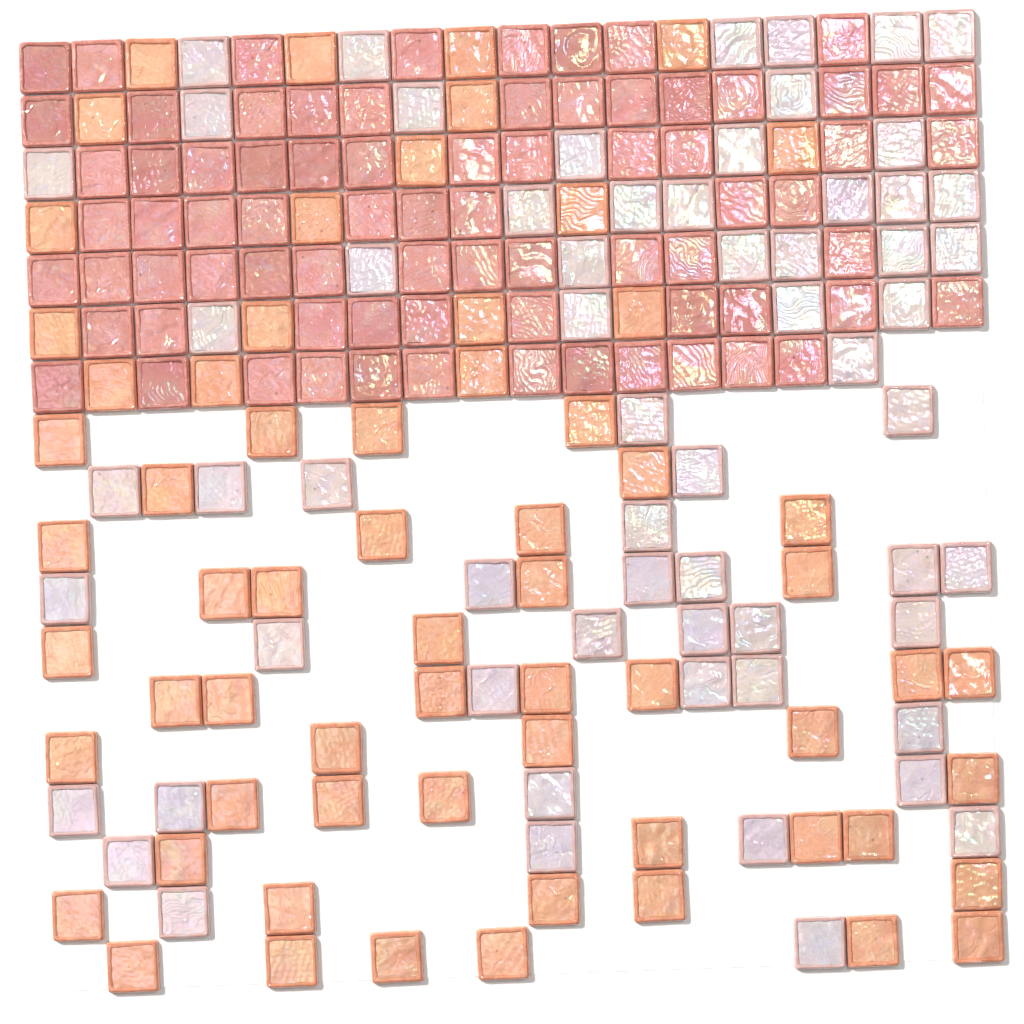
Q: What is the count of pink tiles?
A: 76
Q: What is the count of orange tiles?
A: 64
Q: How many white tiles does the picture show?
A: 62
